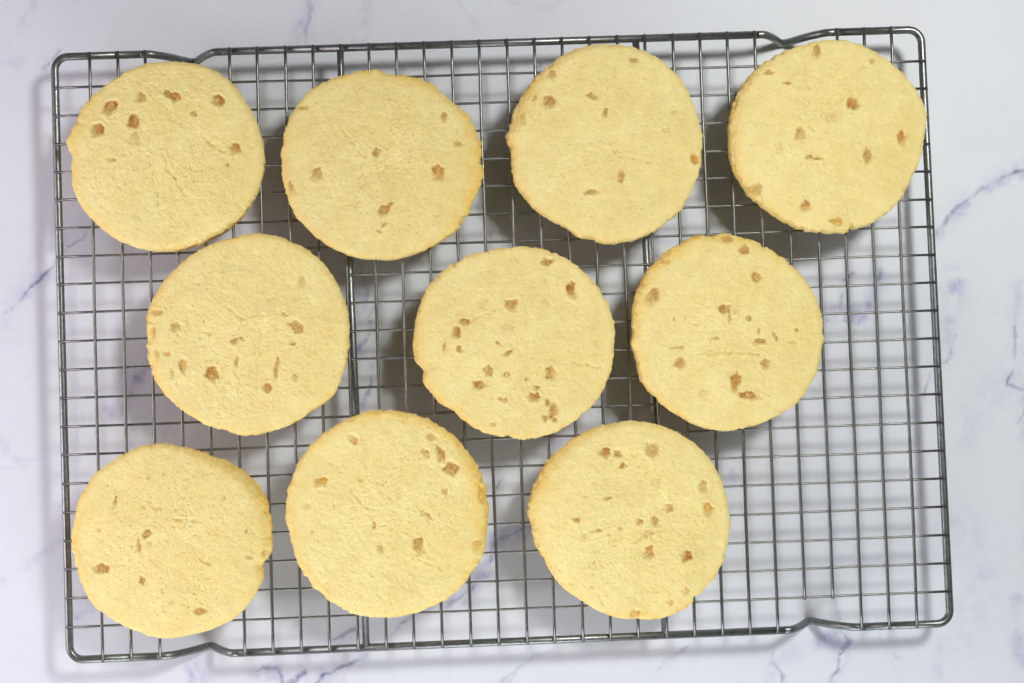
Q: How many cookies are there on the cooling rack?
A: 10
